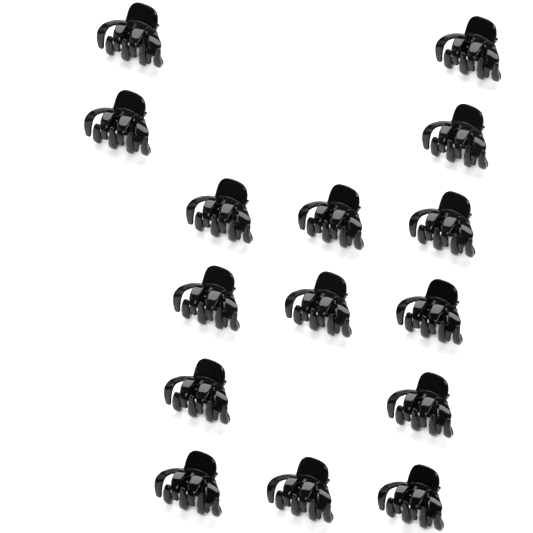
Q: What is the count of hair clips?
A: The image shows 15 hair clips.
